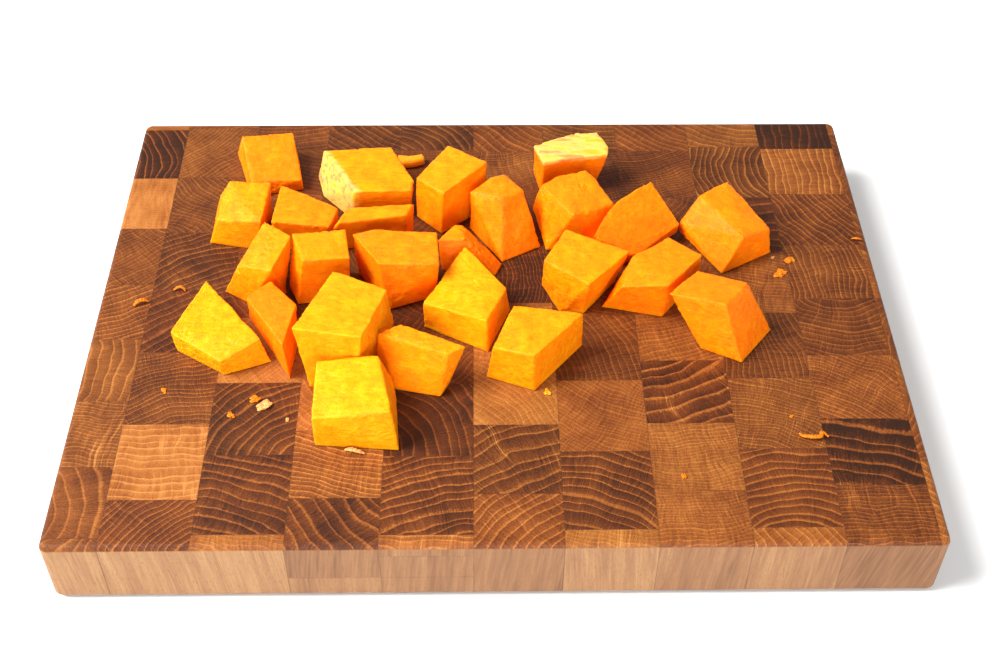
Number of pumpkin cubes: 25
